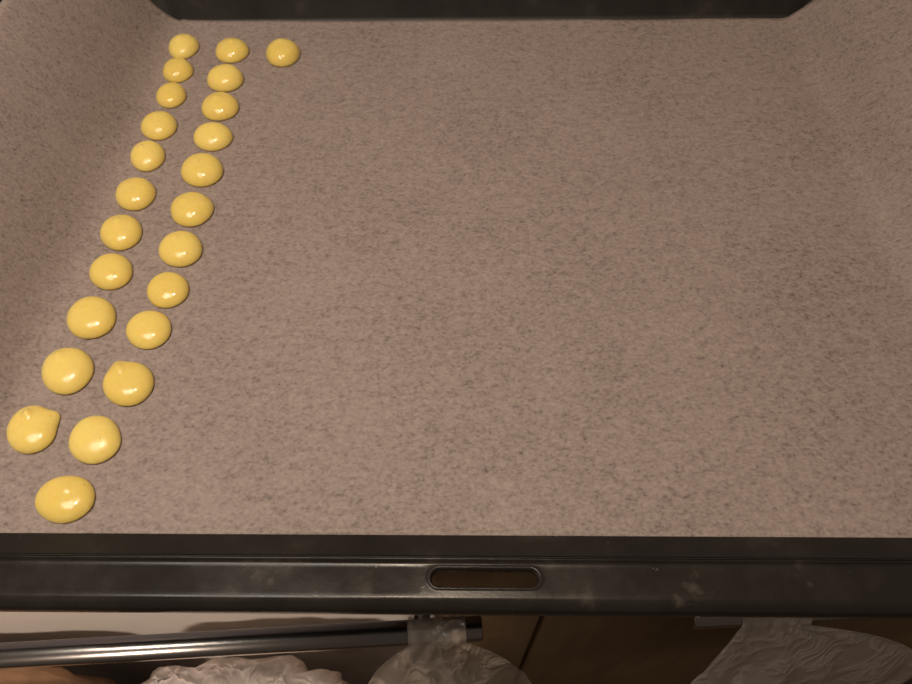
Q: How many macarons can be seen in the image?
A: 24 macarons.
